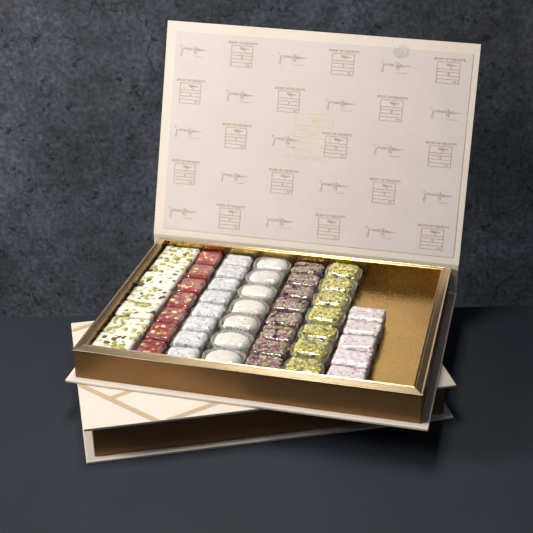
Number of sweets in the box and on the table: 49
